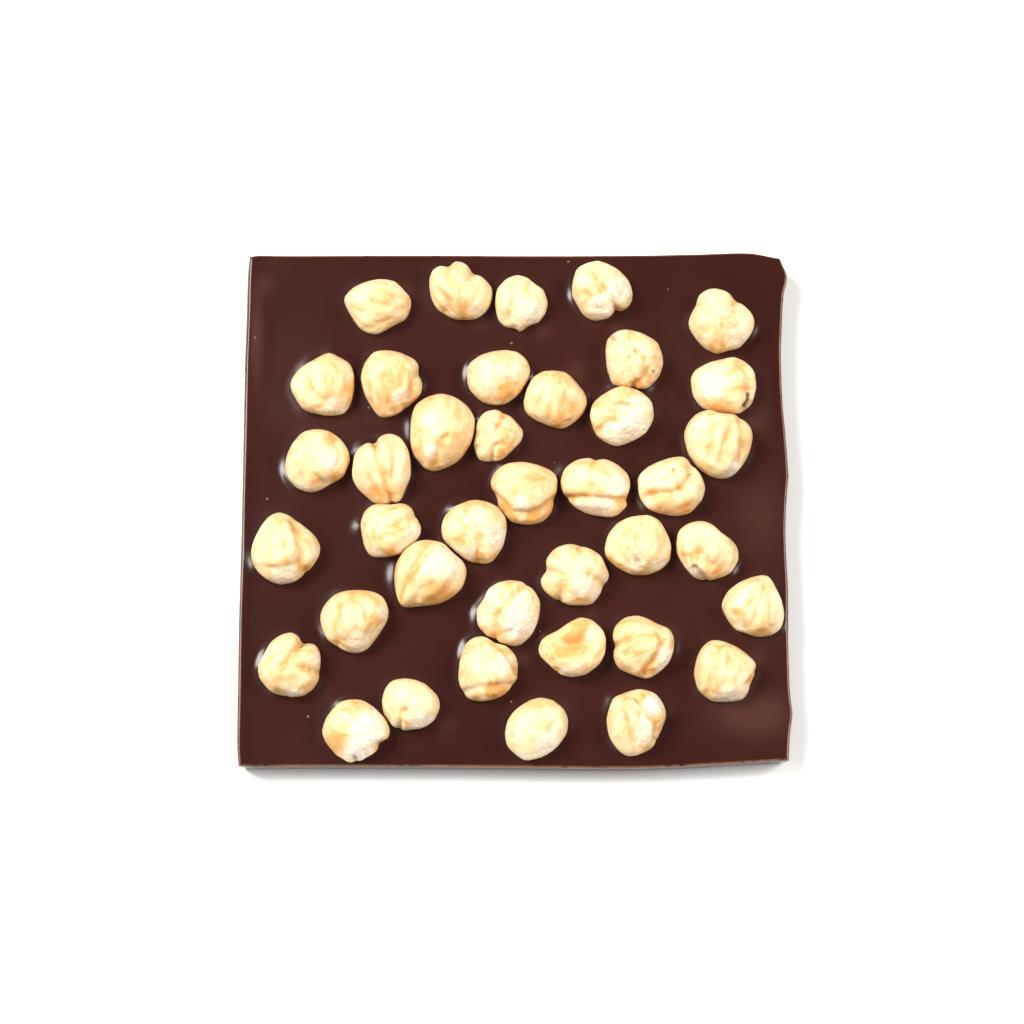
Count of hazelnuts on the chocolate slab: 39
